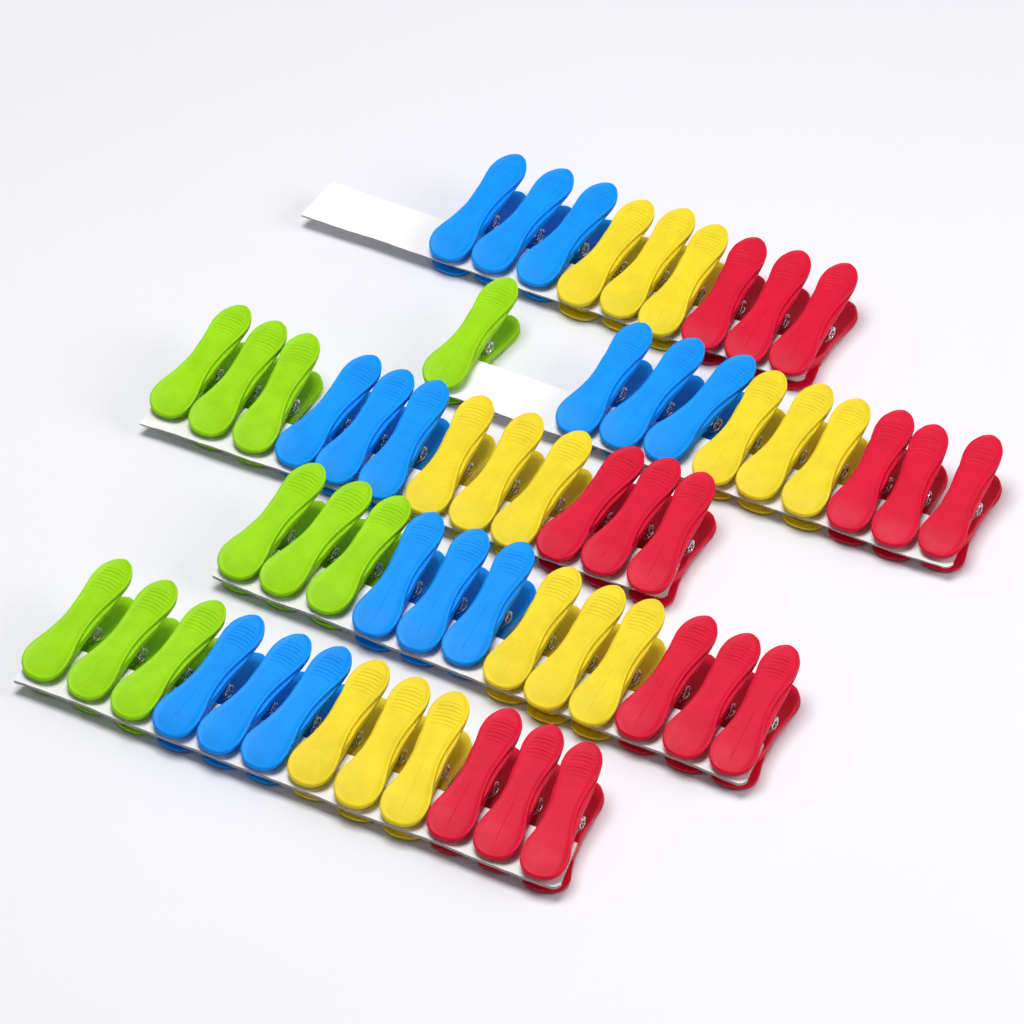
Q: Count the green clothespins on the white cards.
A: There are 10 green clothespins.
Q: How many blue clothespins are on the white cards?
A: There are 15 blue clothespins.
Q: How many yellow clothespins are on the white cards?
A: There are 15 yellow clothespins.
